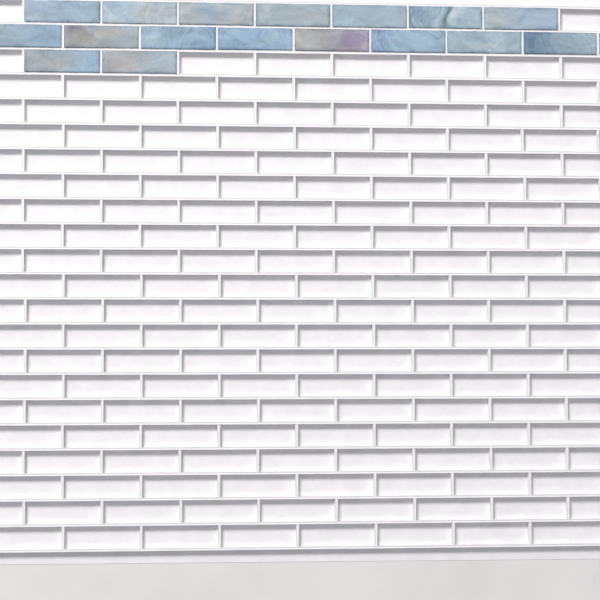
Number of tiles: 17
